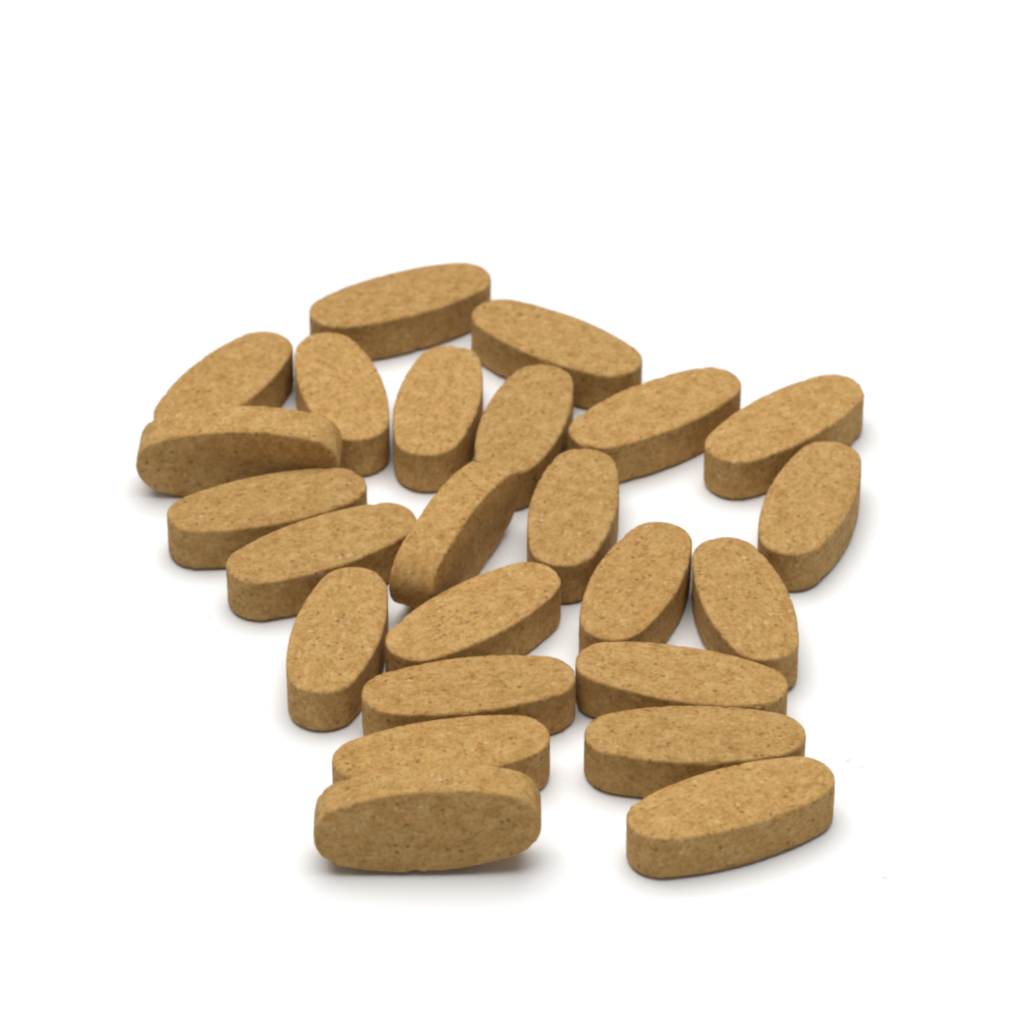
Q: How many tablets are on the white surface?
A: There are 24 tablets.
